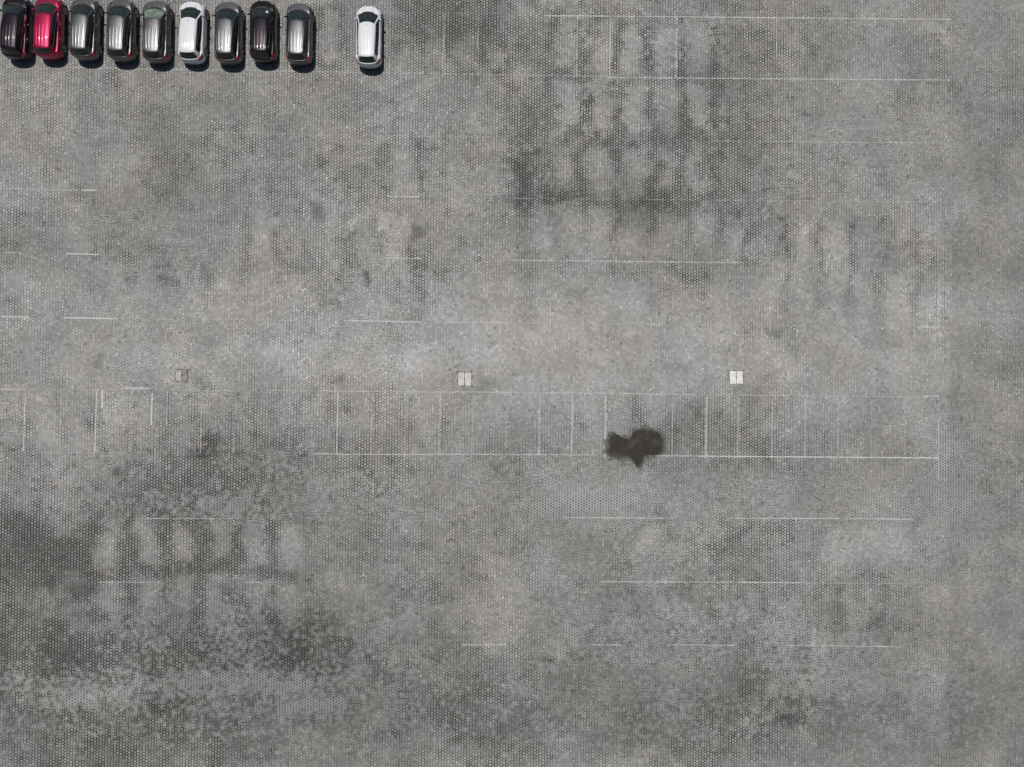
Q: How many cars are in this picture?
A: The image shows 10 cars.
